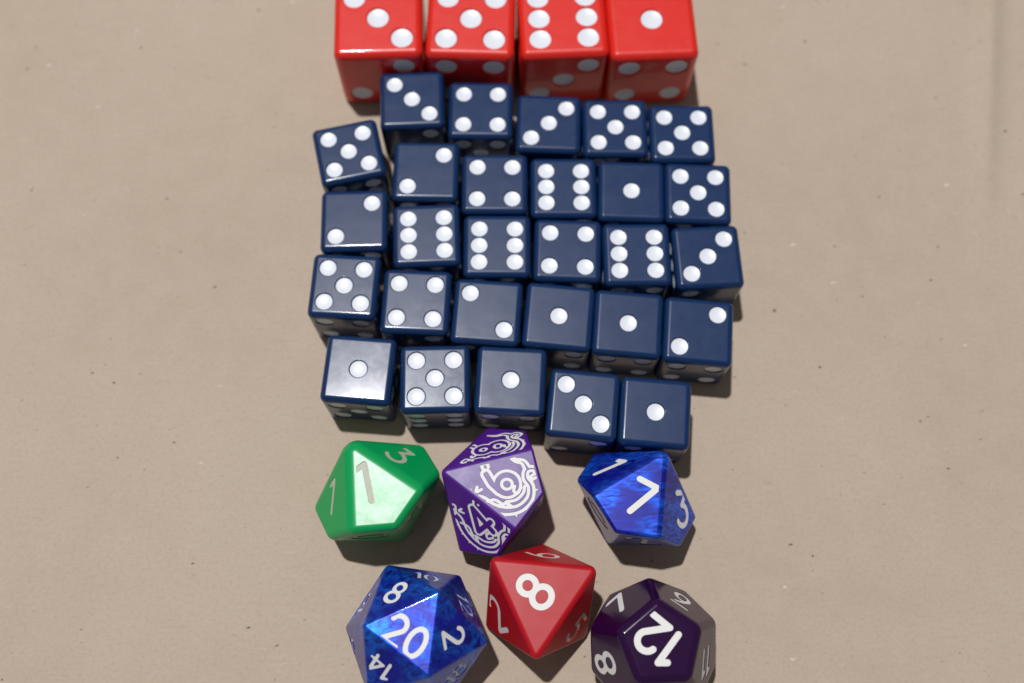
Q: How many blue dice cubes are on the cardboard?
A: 28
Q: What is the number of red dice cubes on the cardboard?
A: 4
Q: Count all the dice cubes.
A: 32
